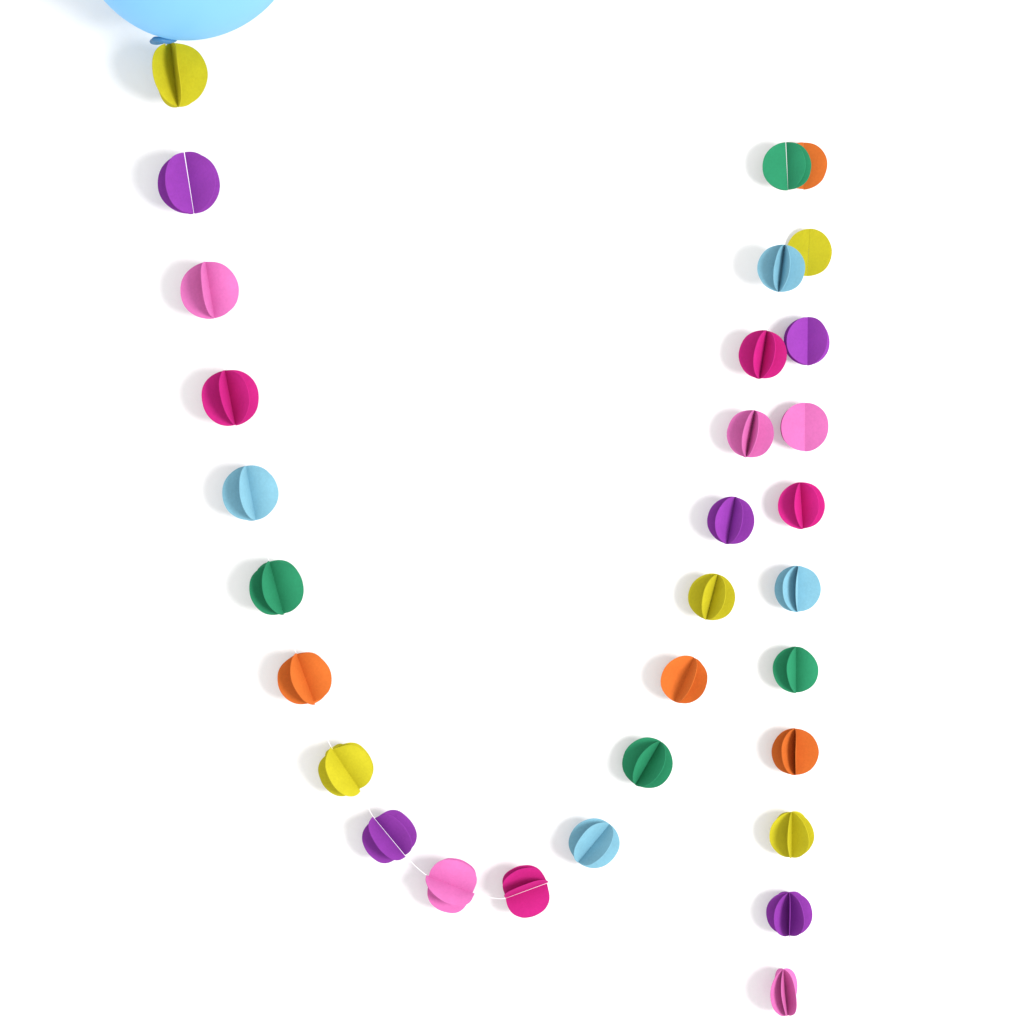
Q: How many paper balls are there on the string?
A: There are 31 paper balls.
